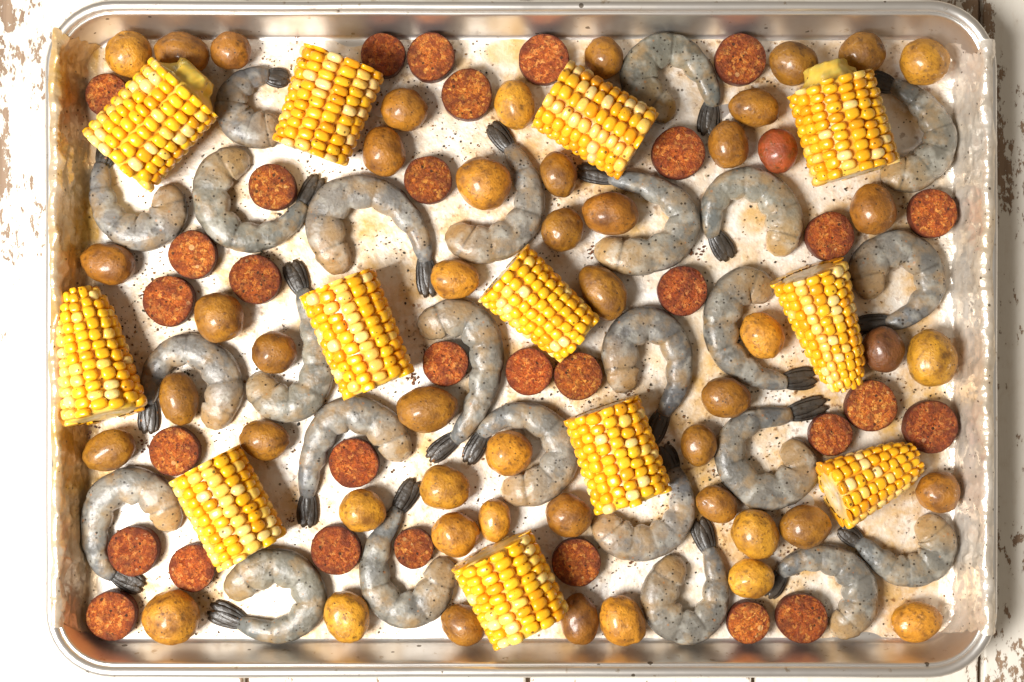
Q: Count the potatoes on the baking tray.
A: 49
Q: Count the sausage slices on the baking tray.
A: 31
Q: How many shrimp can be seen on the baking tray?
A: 25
